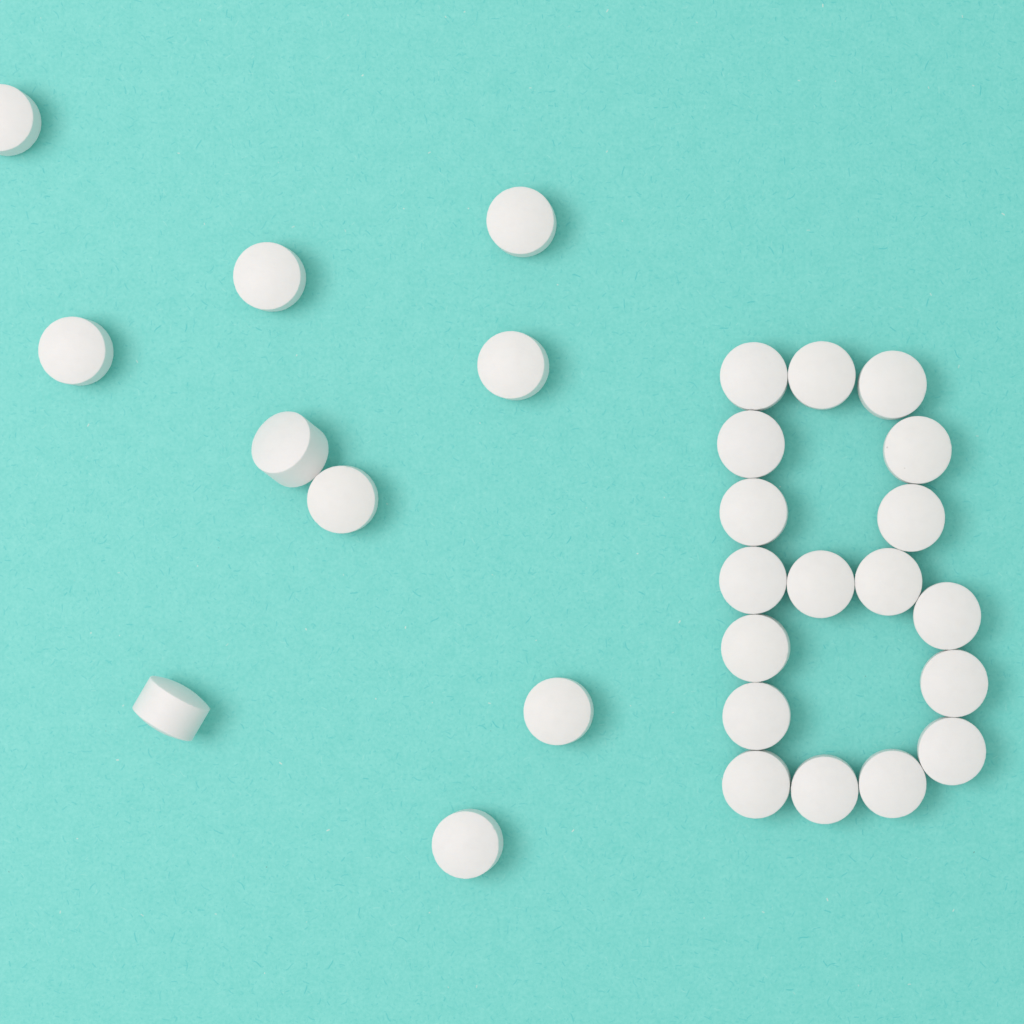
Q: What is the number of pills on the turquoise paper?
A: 28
